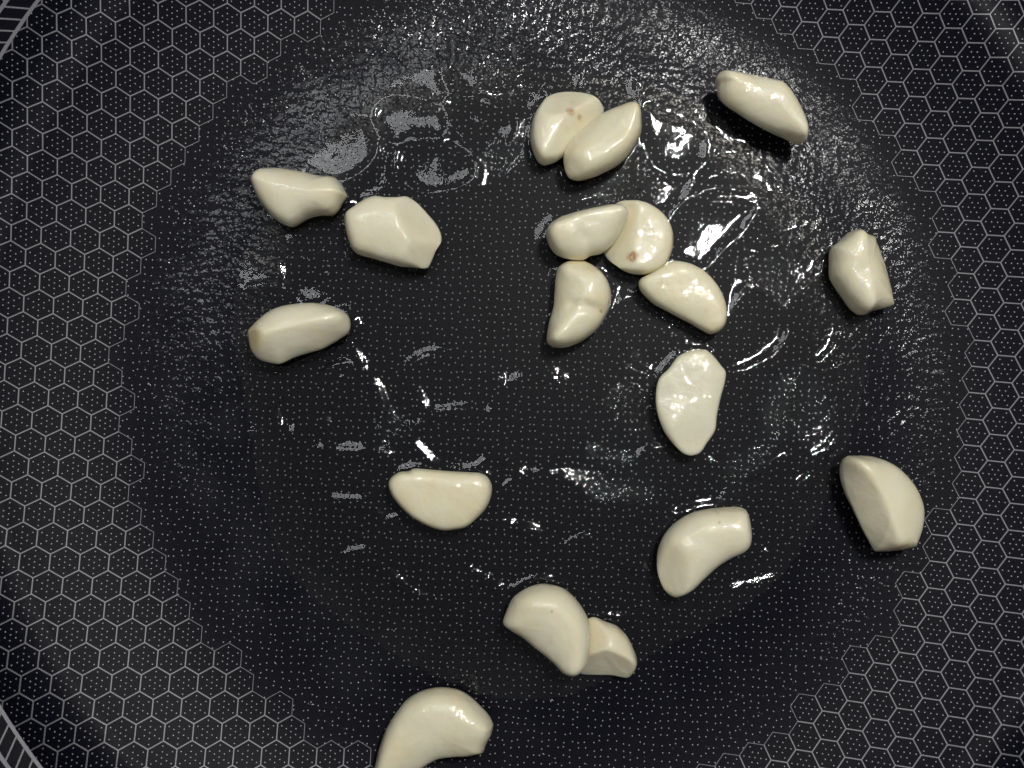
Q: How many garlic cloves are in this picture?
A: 18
